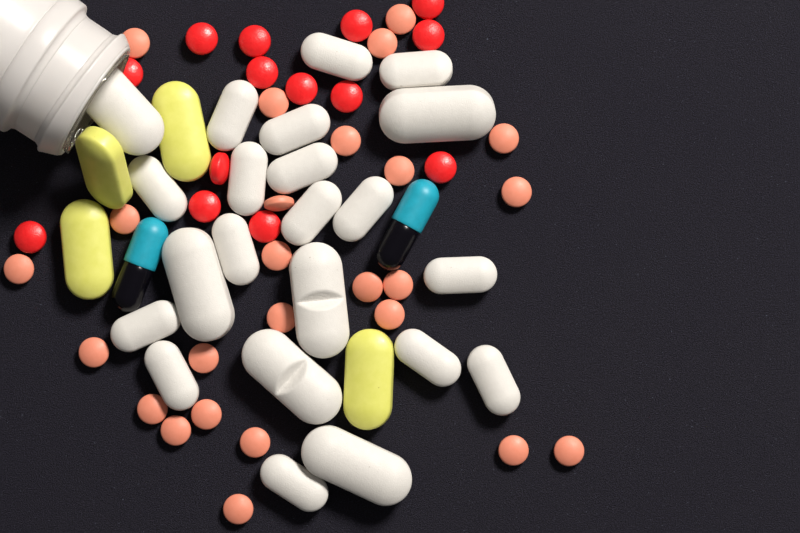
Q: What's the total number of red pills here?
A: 14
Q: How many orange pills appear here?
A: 25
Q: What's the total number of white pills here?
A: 22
